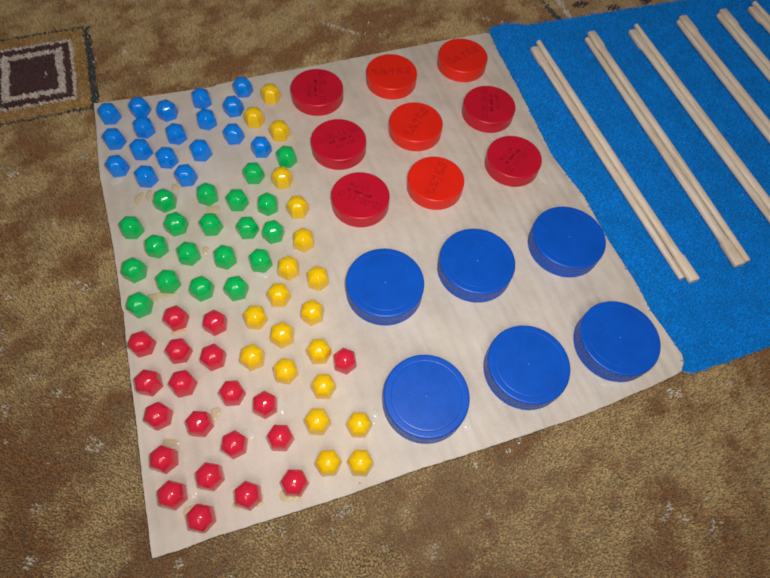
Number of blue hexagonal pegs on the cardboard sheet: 18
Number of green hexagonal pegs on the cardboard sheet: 20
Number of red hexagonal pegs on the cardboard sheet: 20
